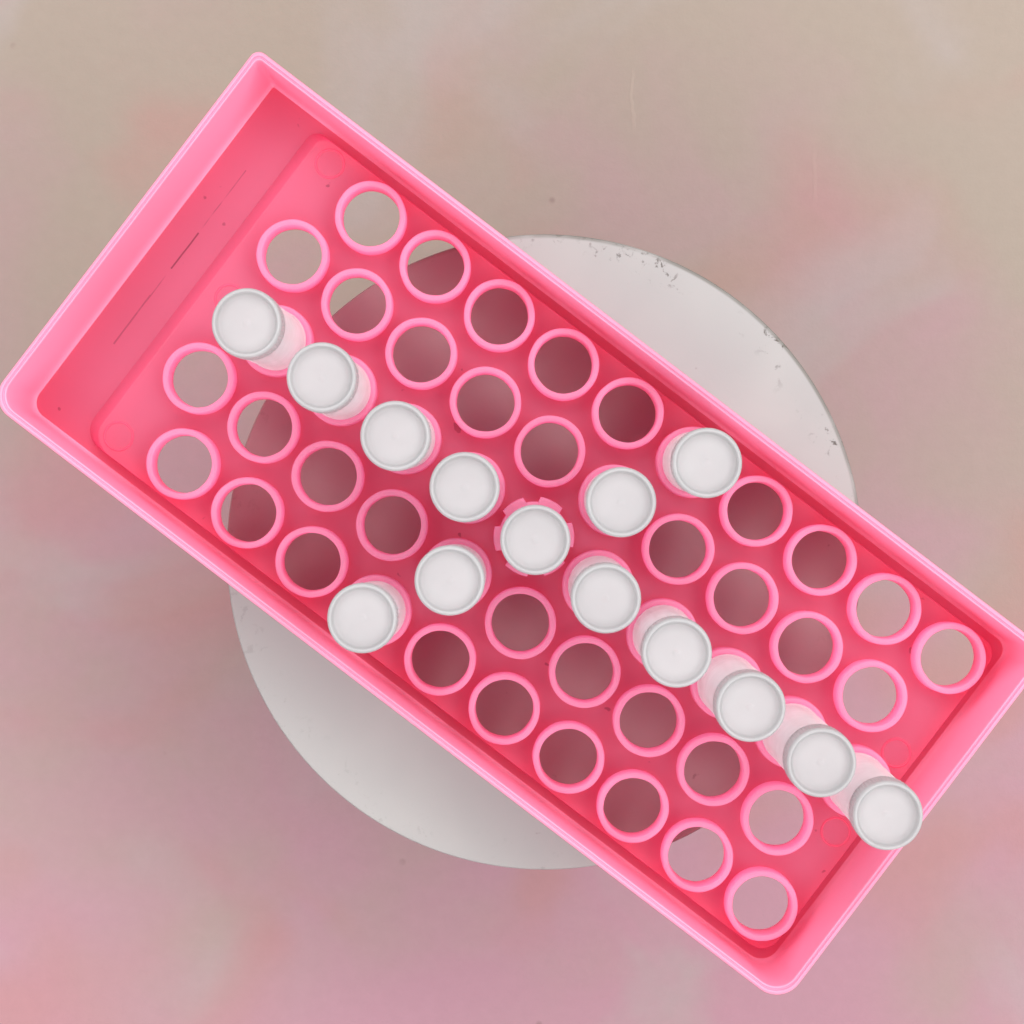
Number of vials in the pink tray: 14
